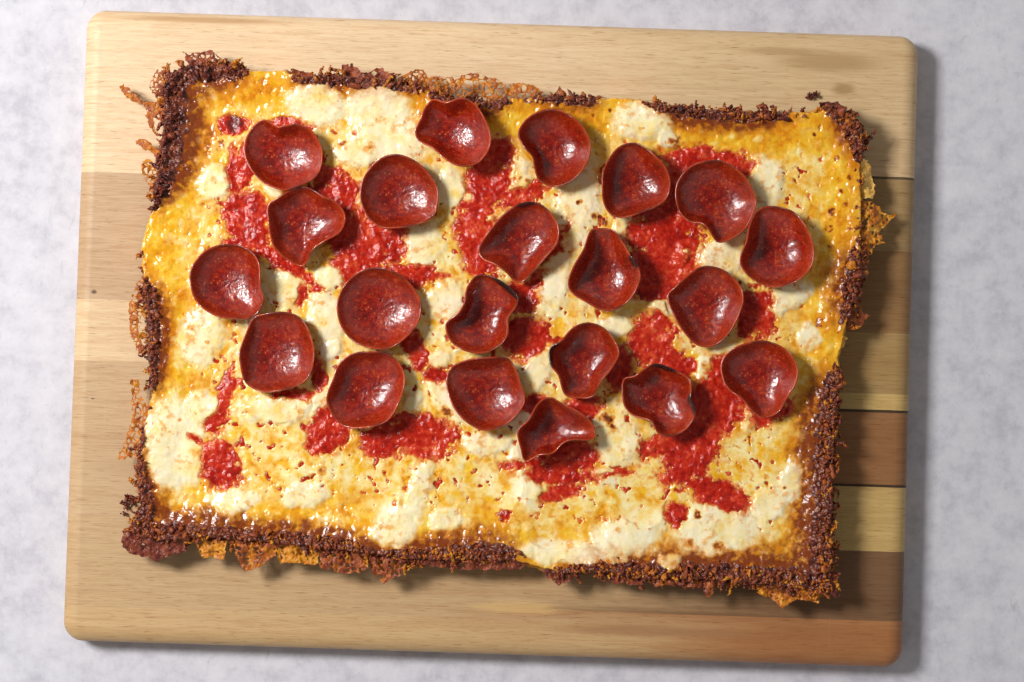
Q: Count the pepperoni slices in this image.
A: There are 21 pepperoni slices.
